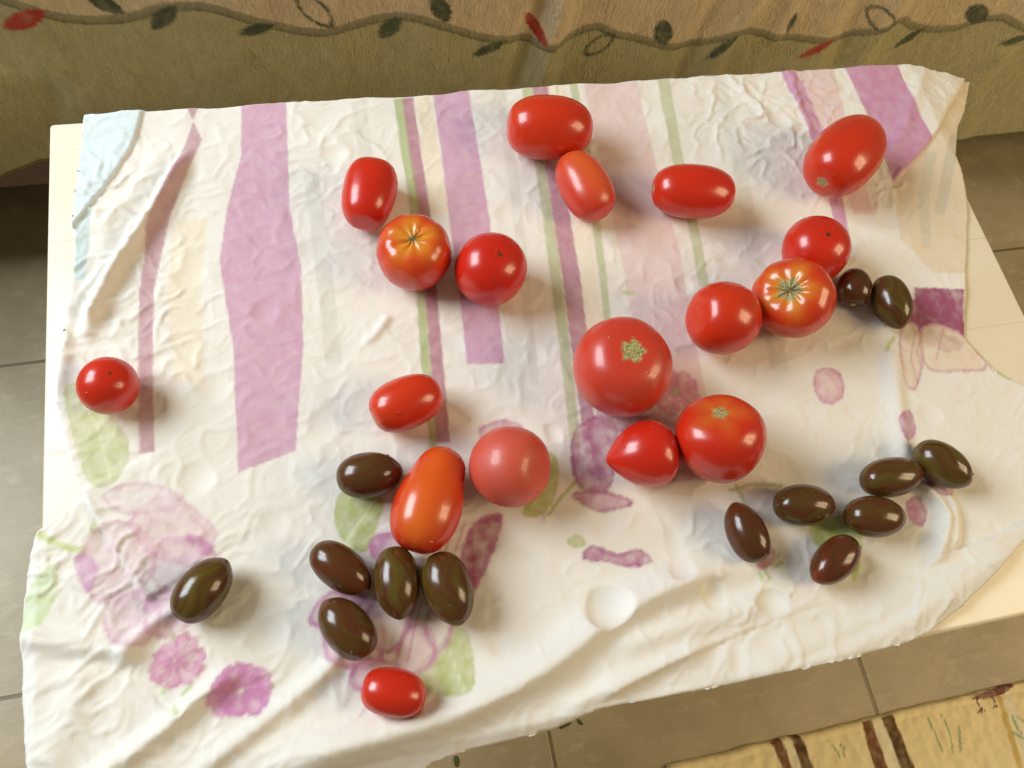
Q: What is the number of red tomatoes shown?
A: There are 18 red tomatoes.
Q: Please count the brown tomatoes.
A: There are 14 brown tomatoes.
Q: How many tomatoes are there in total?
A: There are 32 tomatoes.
